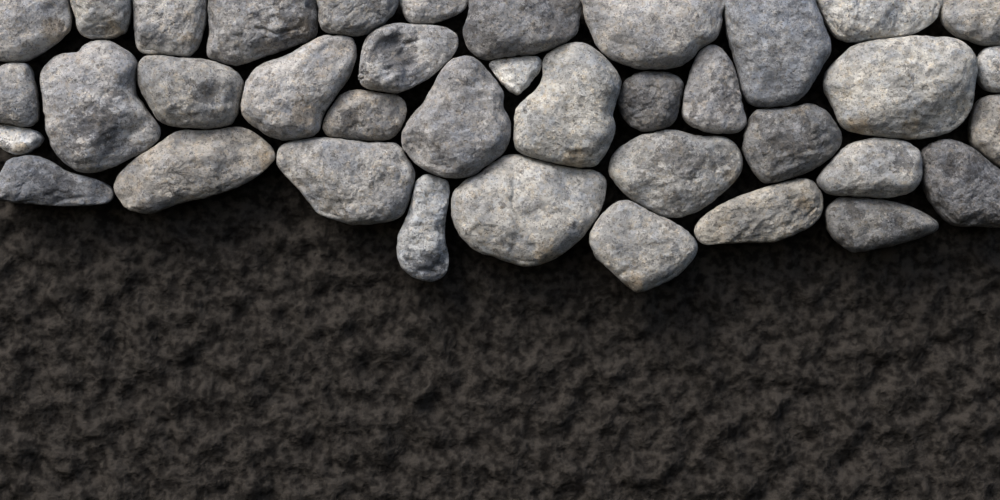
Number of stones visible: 38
